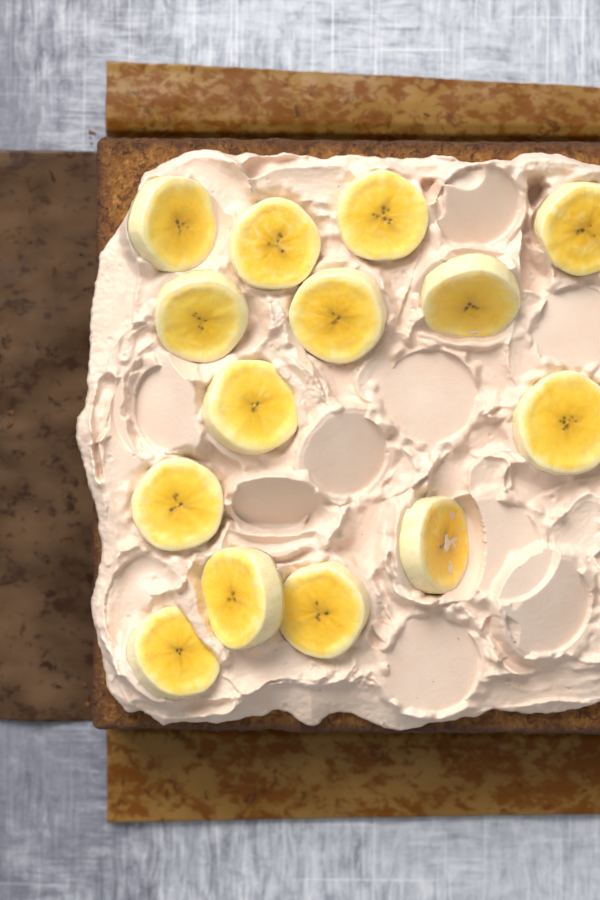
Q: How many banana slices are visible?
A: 14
